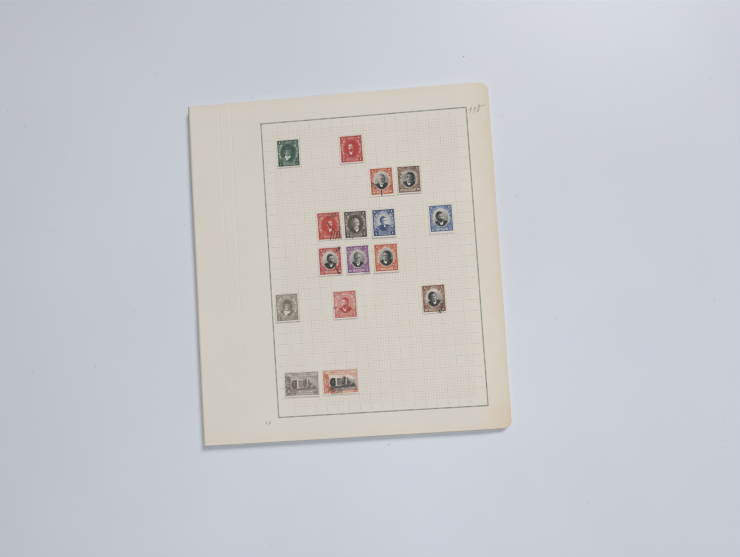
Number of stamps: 16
